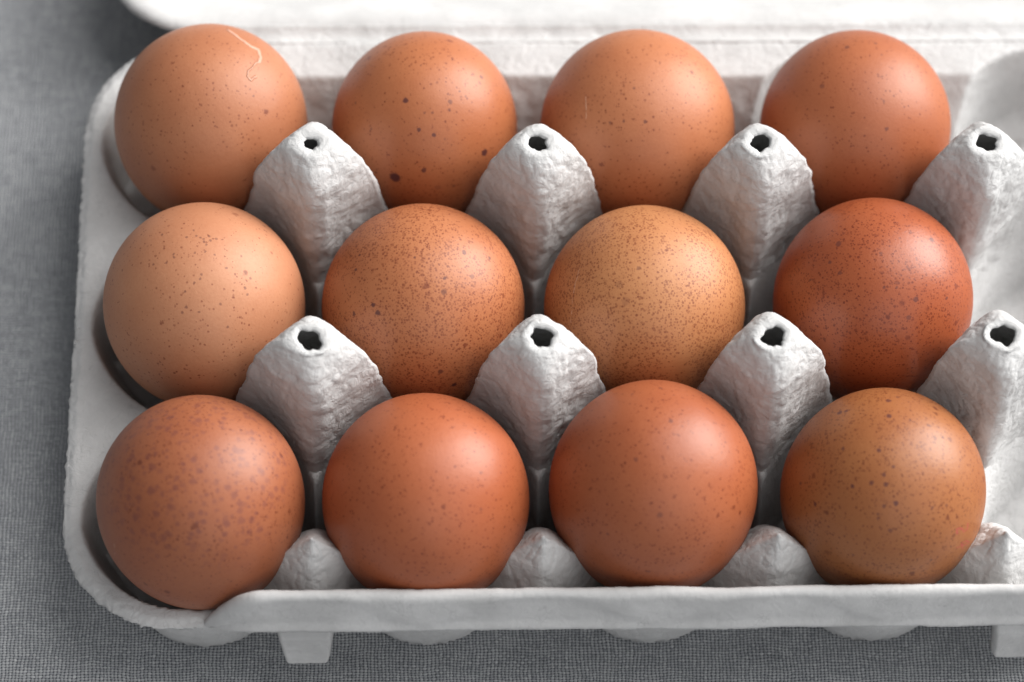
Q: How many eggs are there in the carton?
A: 12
